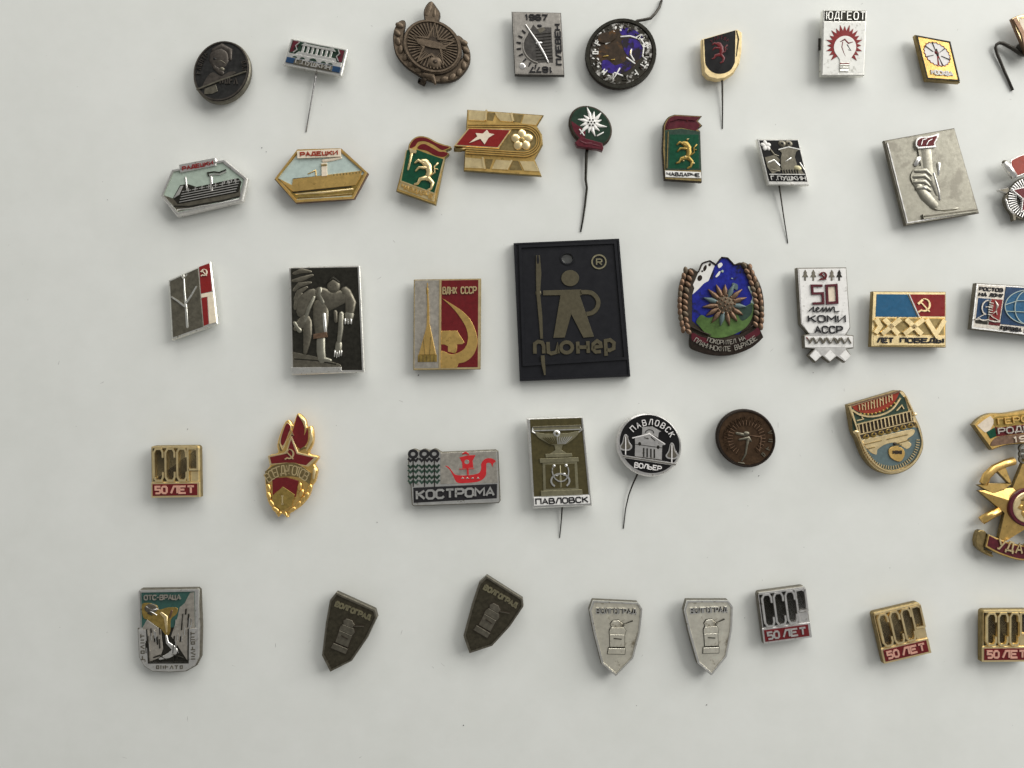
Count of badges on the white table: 42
